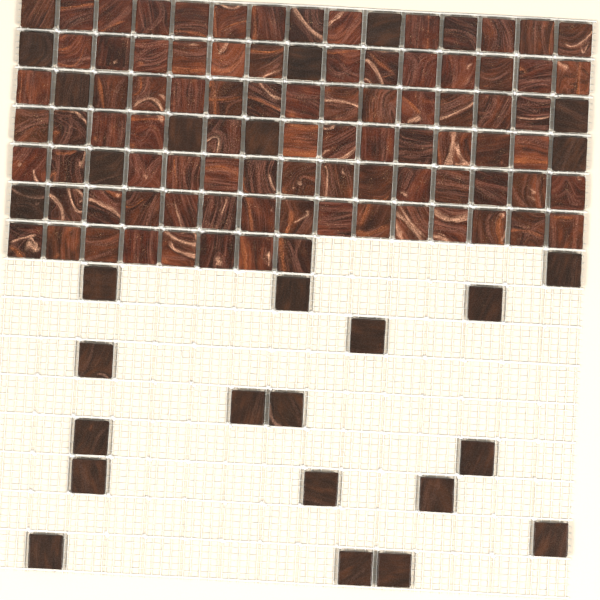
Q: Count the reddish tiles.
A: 88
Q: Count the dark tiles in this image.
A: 27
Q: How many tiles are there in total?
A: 115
